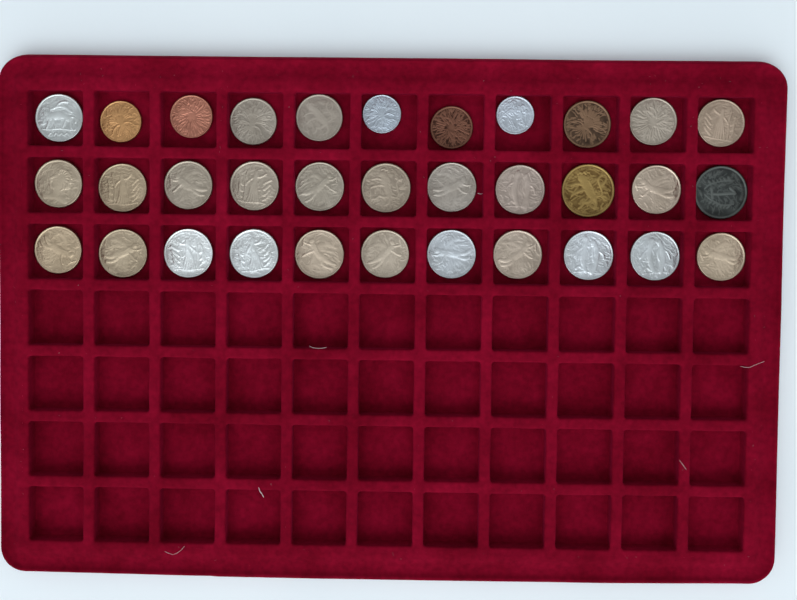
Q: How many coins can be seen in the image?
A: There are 33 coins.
